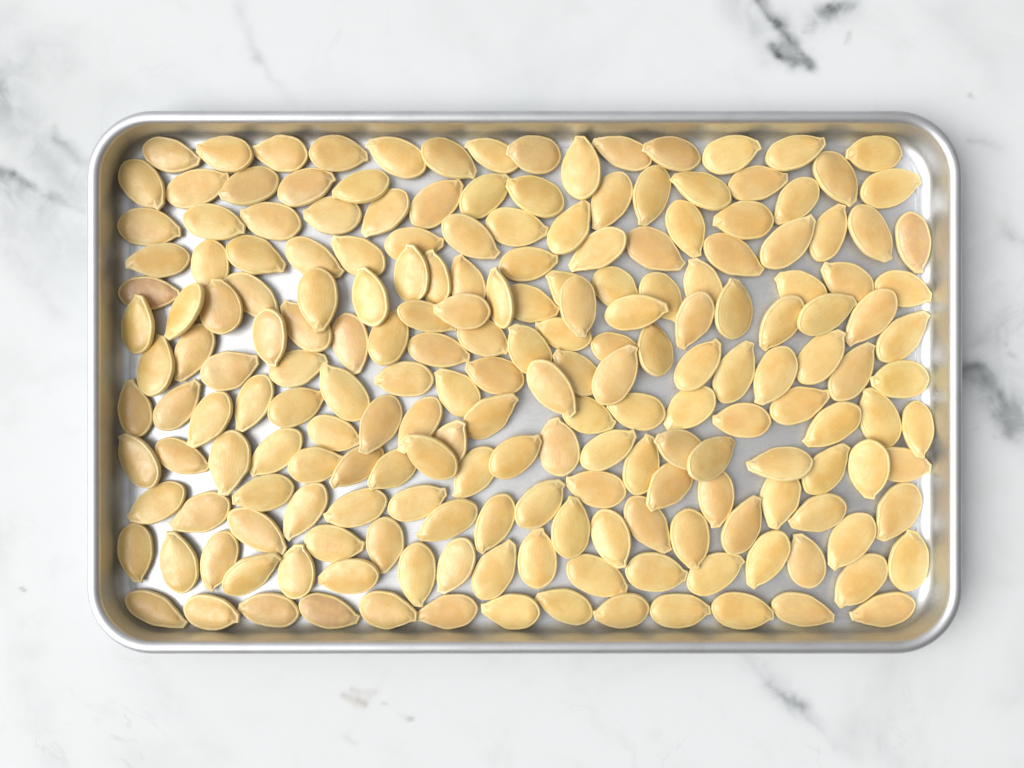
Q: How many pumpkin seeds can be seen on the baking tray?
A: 200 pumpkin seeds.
